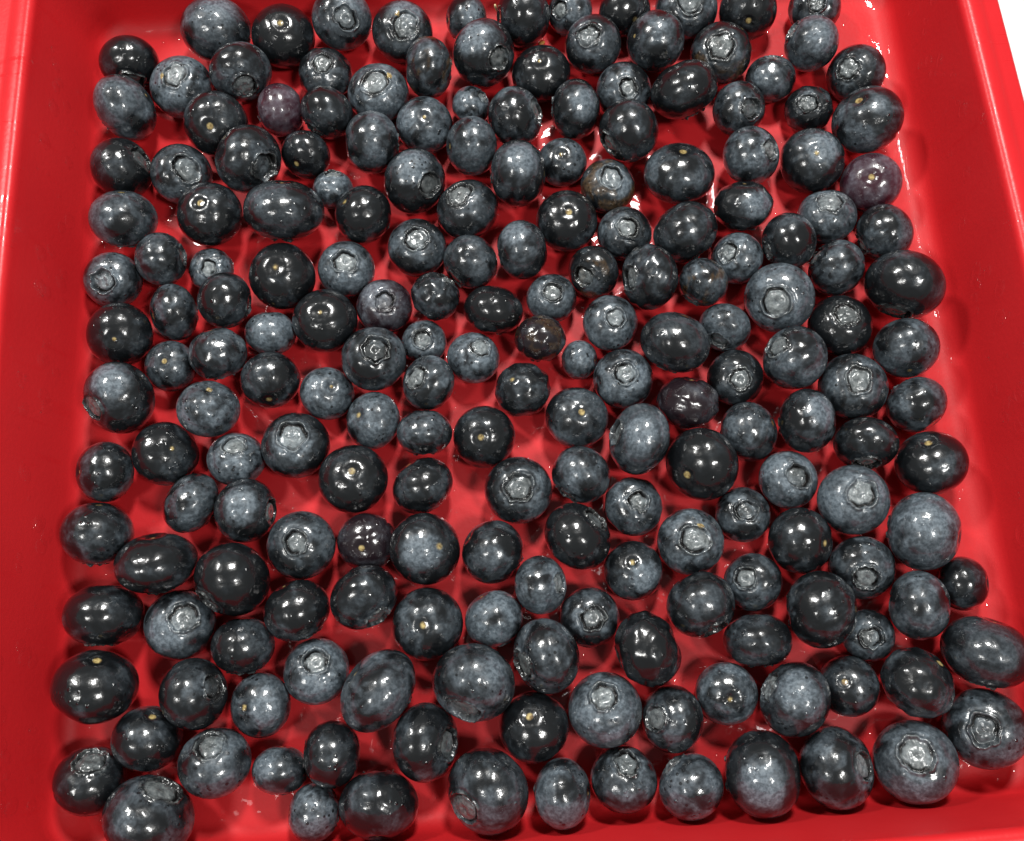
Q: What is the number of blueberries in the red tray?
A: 200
